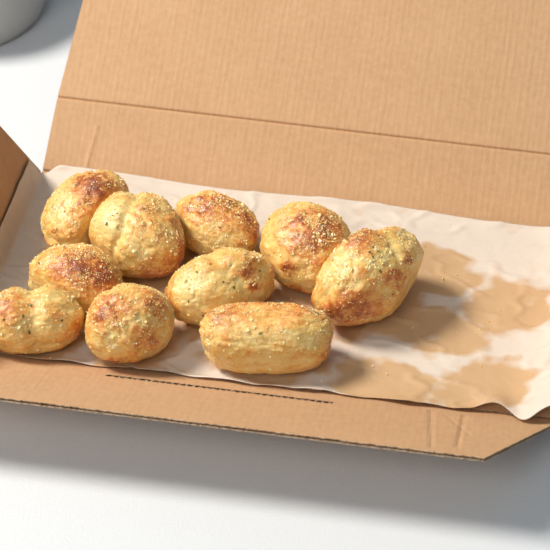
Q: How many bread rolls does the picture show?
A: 10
